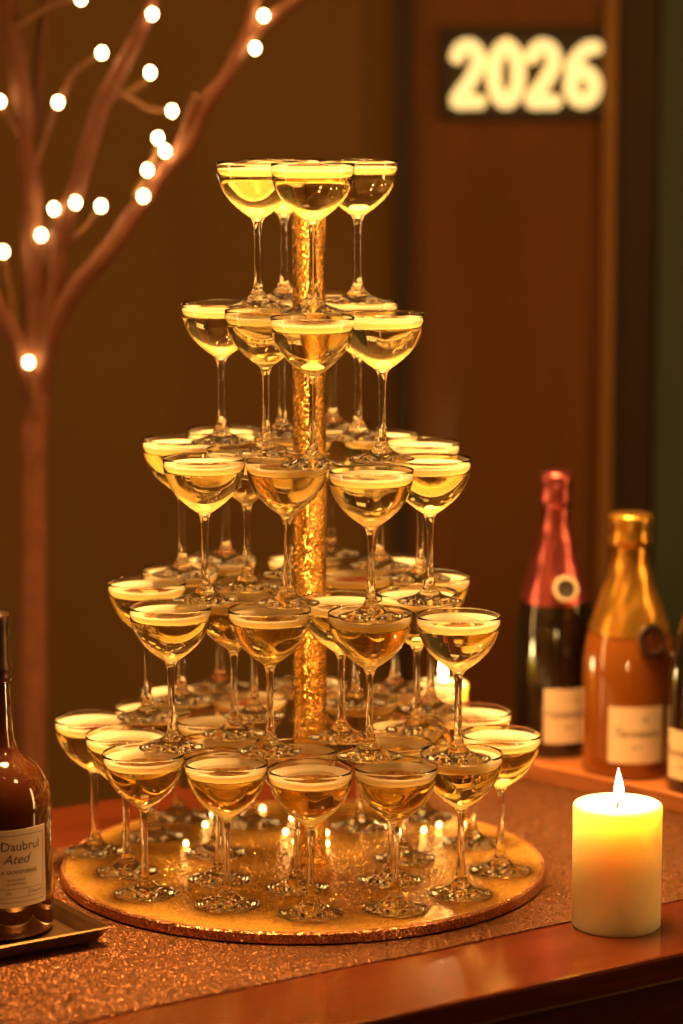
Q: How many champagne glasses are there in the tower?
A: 57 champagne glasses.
